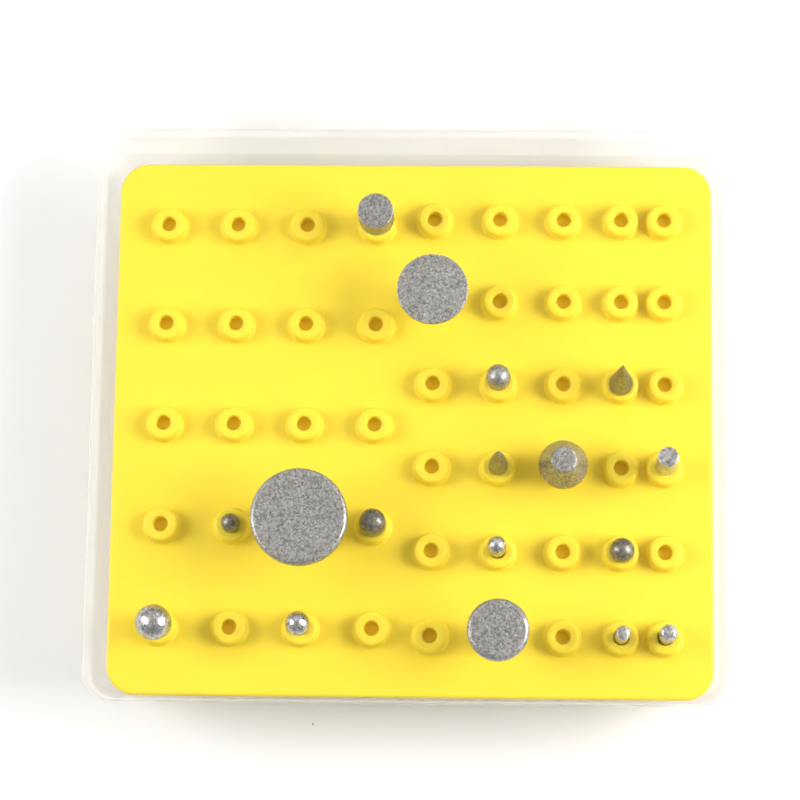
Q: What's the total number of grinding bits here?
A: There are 17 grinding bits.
